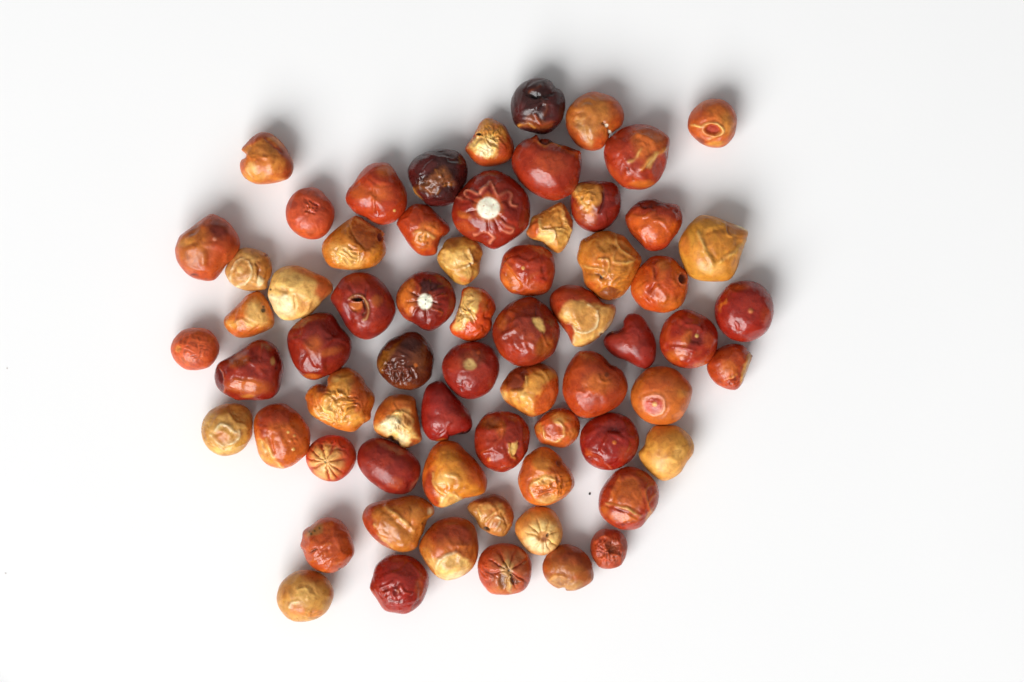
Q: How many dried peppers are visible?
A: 66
